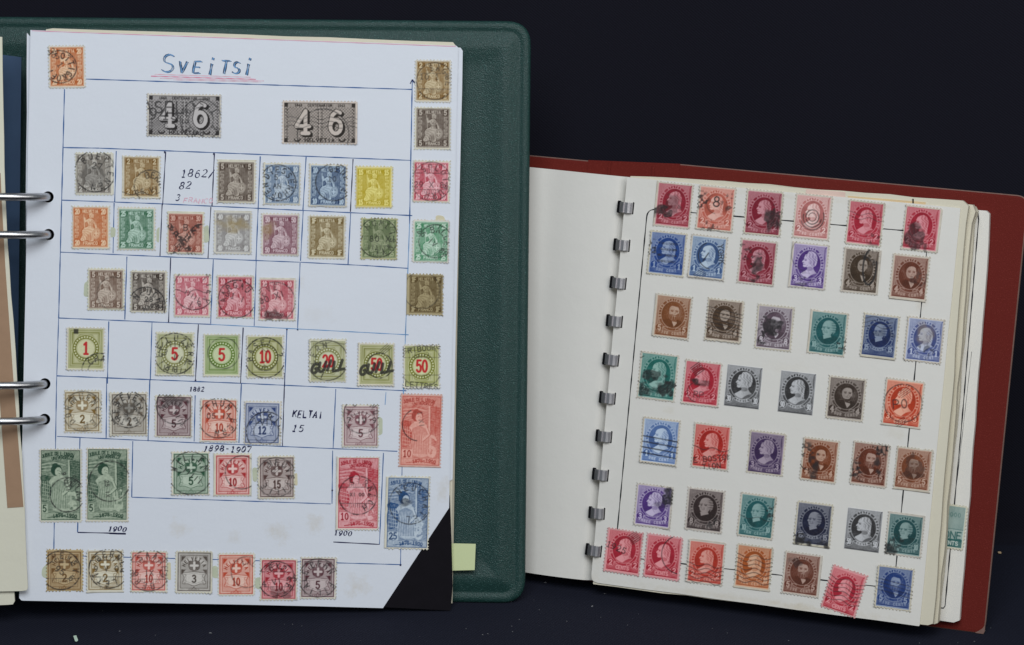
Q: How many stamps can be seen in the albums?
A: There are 98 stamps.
